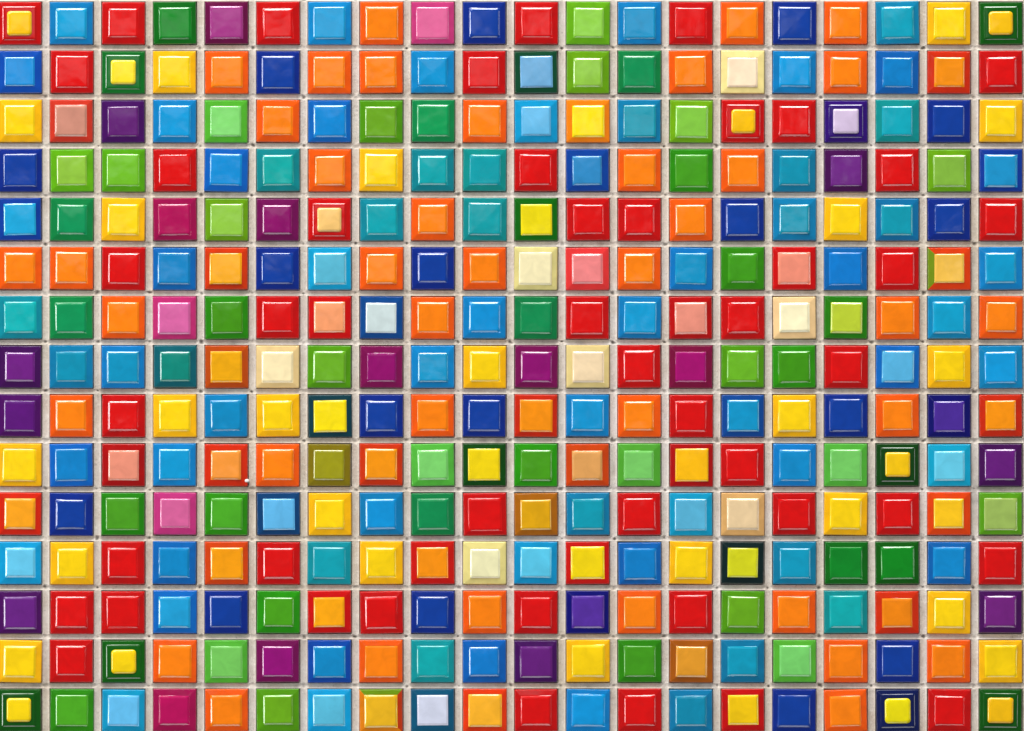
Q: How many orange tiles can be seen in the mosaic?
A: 38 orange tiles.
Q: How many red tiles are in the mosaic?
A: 40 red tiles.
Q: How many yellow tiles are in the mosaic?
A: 22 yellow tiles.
